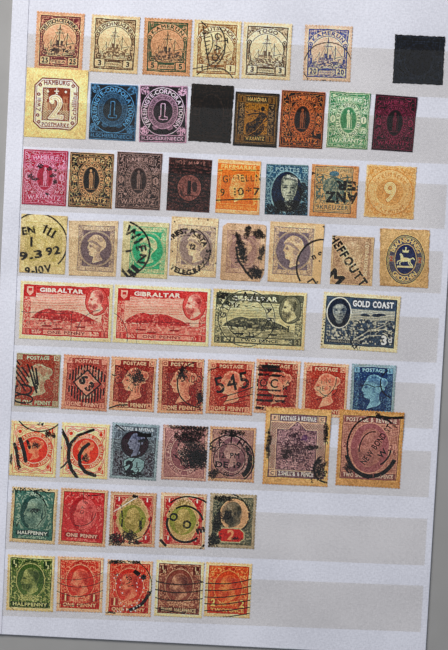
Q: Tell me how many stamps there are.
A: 60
